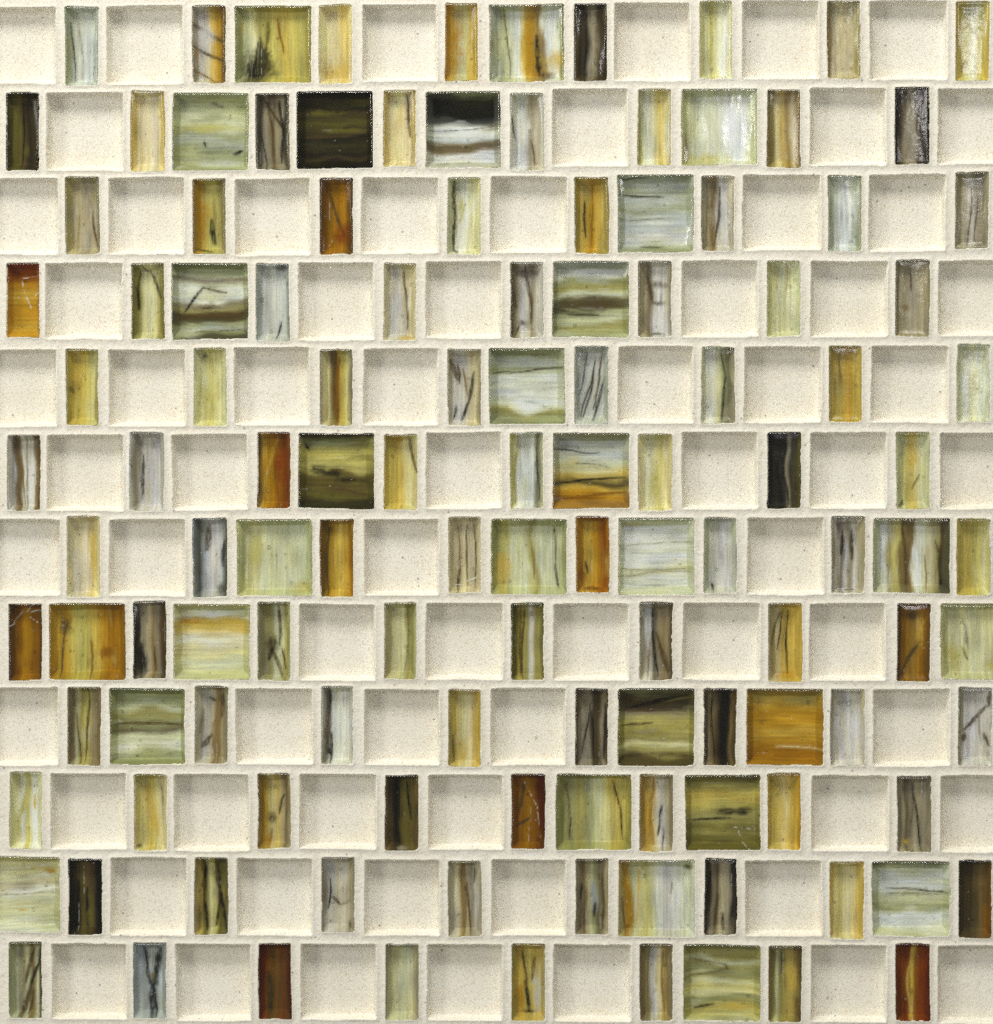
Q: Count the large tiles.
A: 28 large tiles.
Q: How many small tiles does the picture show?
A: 96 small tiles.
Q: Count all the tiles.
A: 124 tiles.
